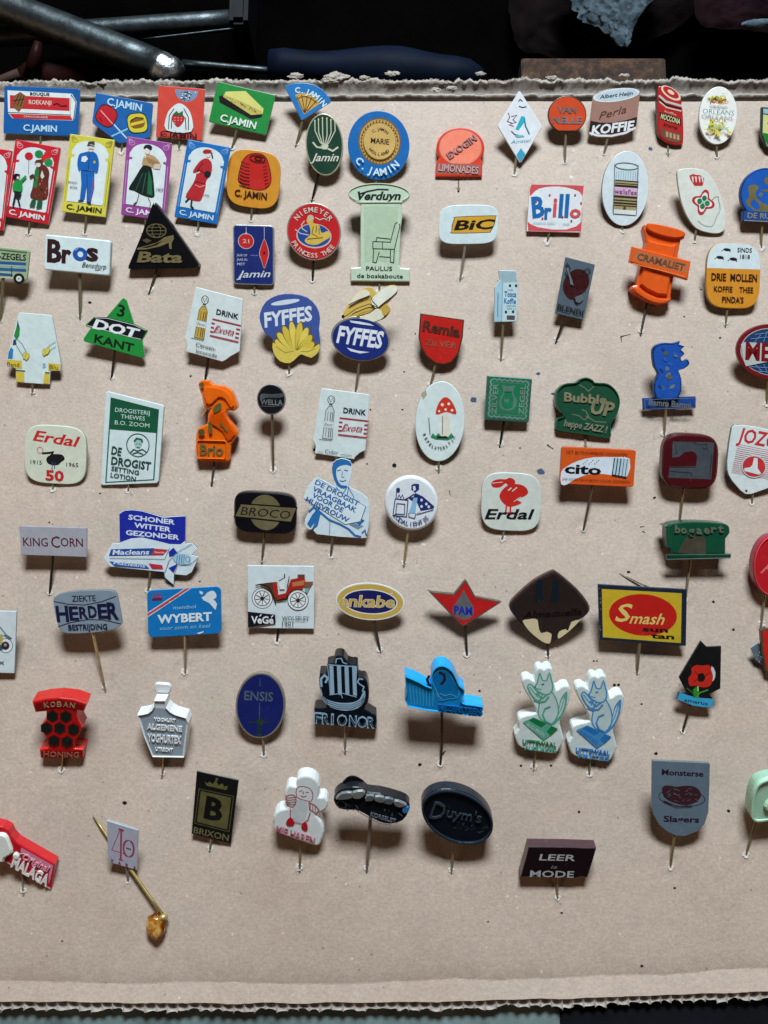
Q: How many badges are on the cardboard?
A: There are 88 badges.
